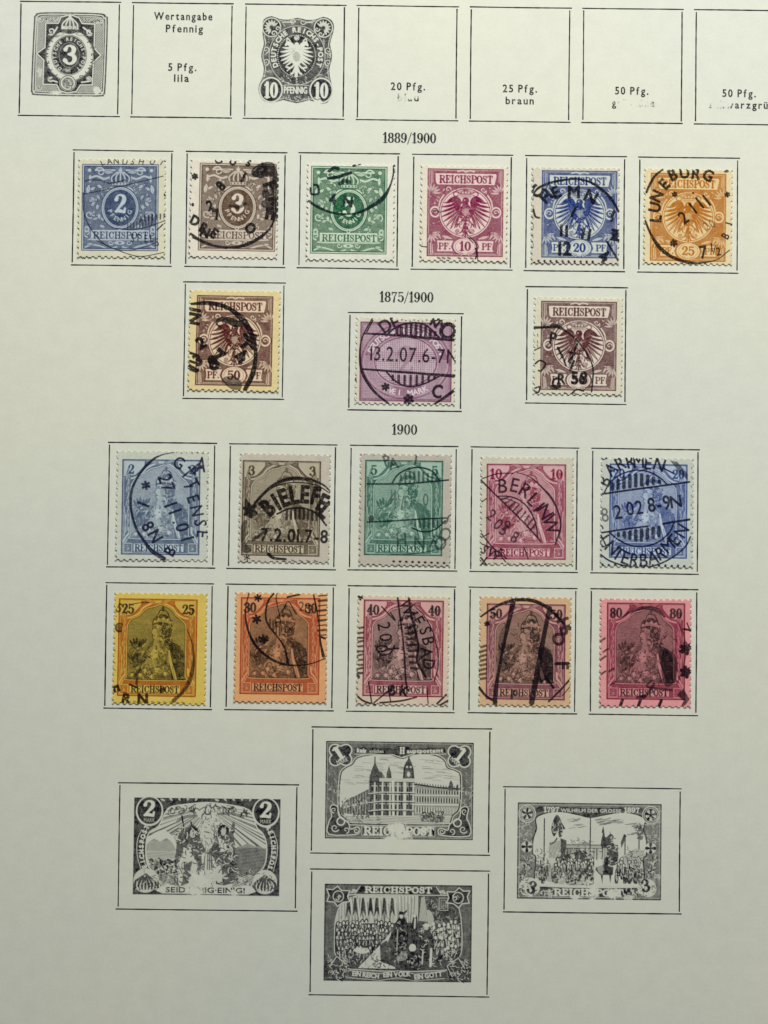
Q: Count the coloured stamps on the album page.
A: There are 19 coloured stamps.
